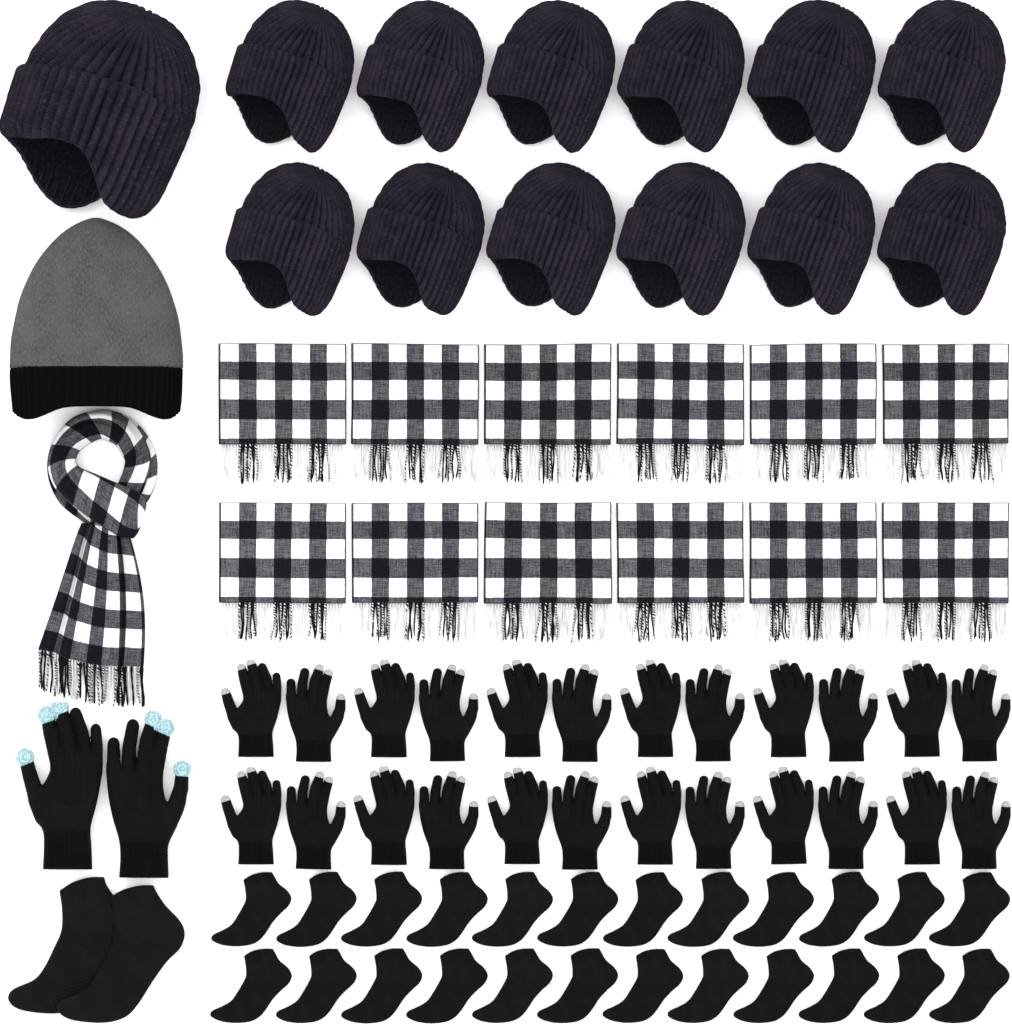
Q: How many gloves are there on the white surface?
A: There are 26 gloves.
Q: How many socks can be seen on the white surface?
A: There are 26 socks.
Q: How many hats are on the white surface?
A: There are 14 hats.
